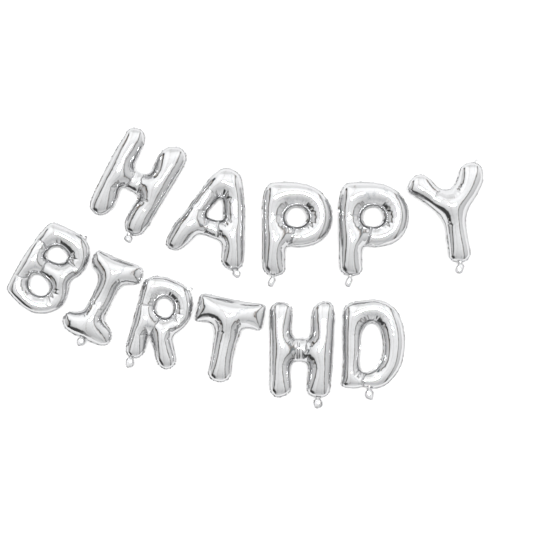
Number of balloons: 11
